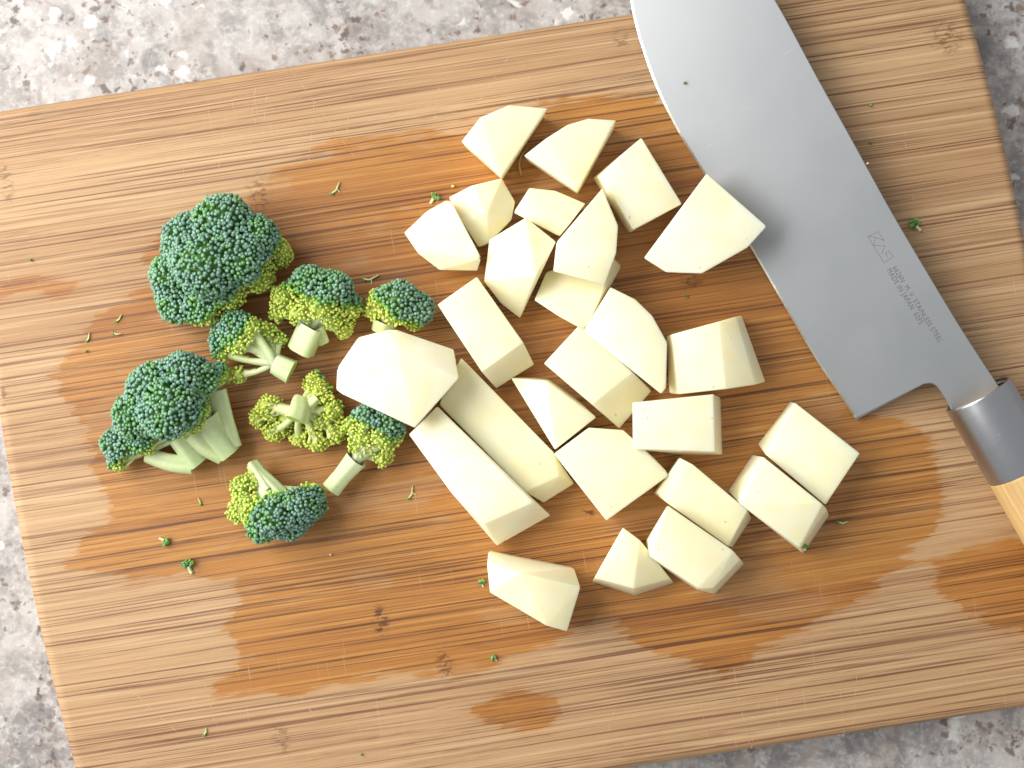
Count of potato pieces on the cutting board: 26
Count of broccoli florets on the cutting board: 8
